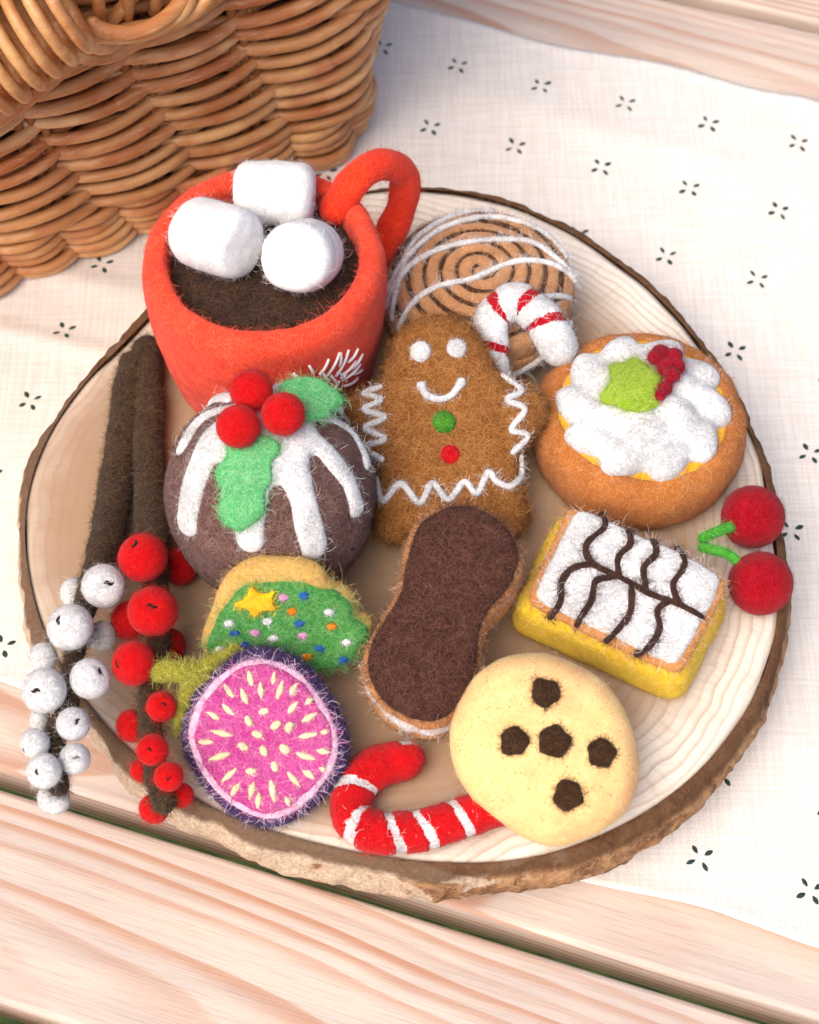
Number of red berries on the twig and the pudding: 16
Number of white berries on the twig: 13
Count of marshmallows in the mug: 3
